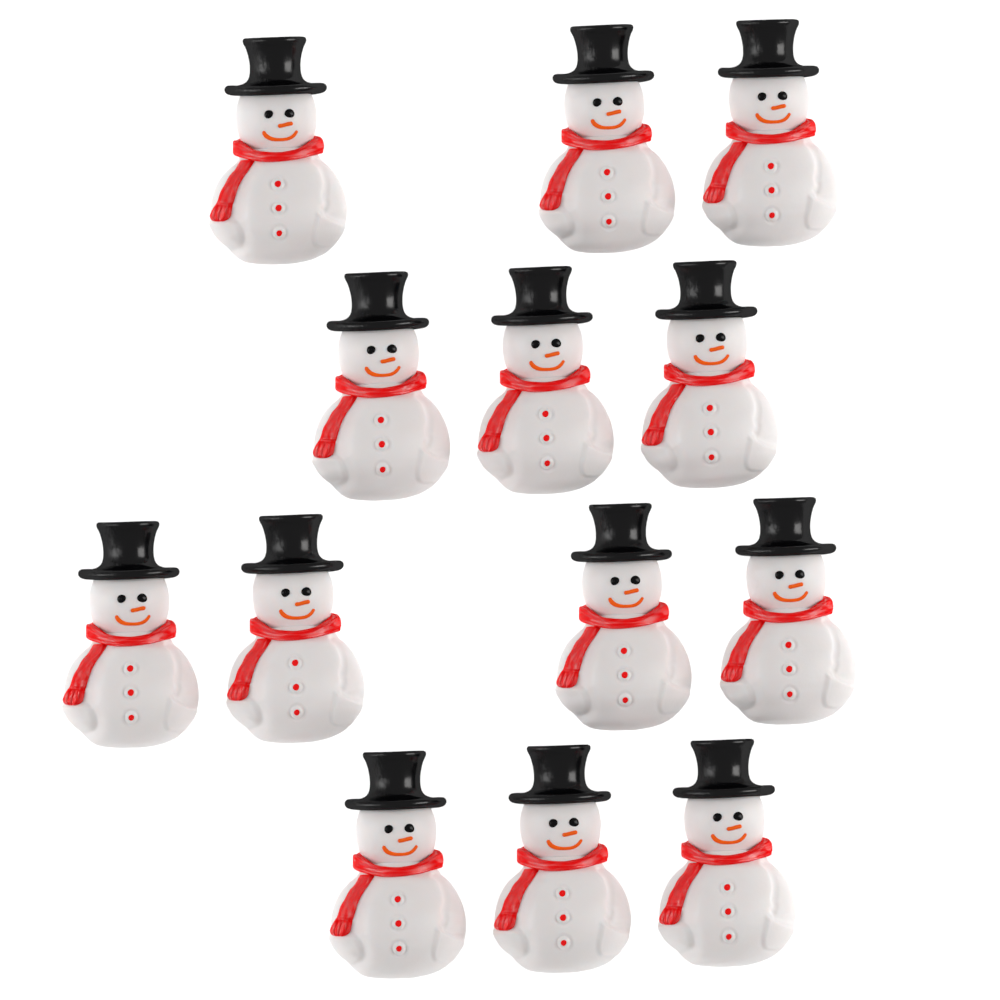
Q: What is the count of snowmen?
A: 13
